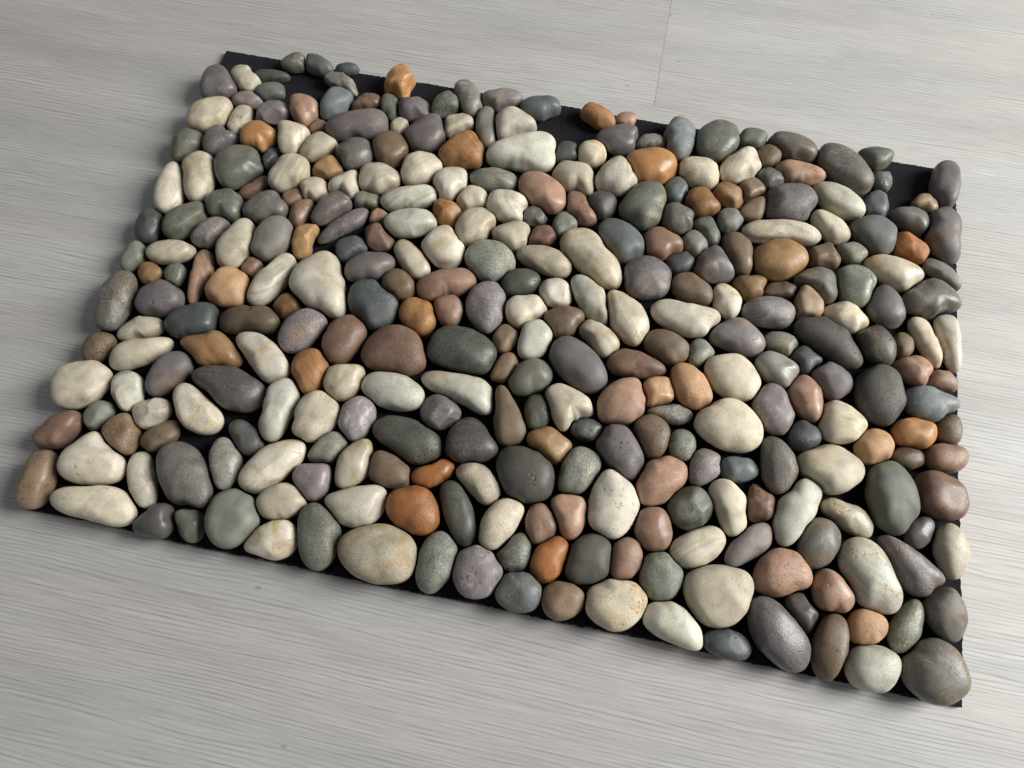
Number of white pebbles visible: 90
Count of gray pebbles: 143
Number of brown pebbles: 64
